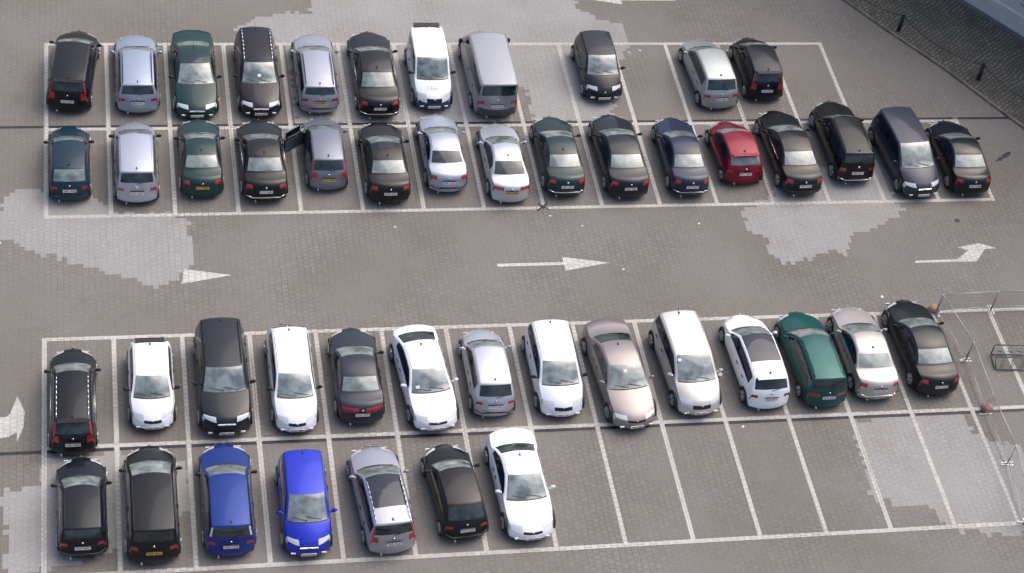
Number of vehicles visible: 48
